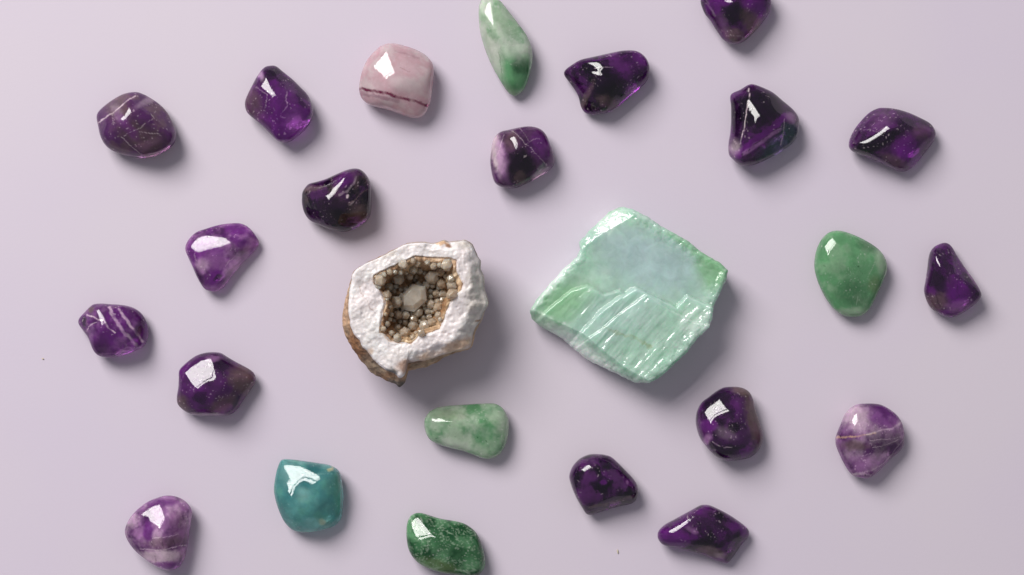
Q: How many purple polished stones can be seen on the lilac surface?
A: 17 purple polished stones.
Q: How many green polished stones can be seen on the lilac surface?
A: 4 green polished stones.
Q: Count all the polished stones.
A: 21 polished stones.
